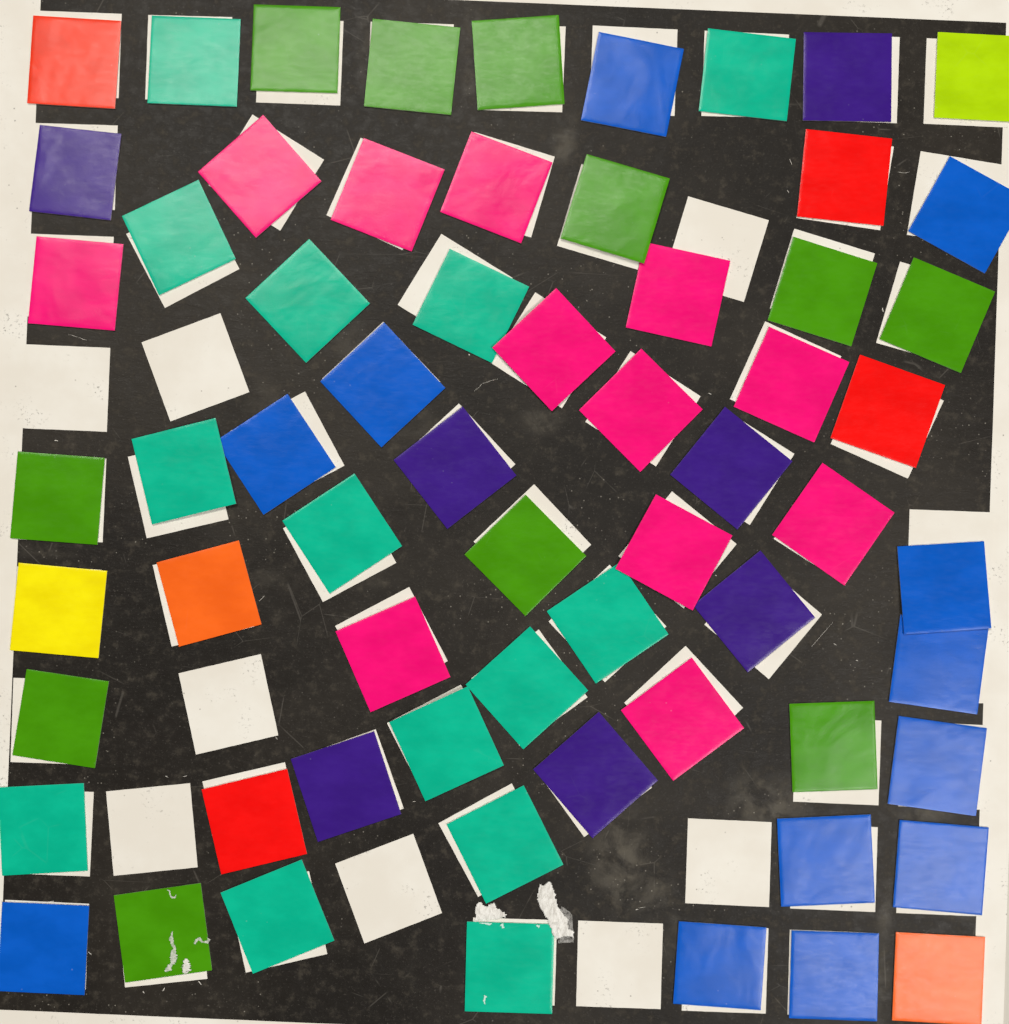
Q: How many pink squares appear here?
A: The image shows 12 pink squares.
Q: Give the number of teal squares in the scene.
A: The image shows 14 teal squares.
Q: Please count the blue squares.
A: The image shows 12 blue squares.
